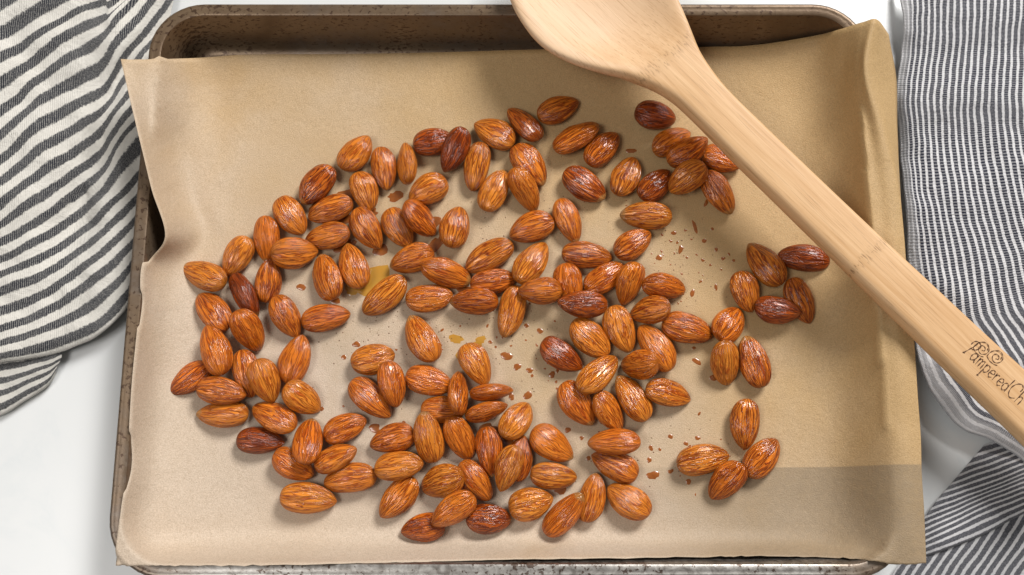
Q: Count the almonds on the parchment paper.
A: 137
